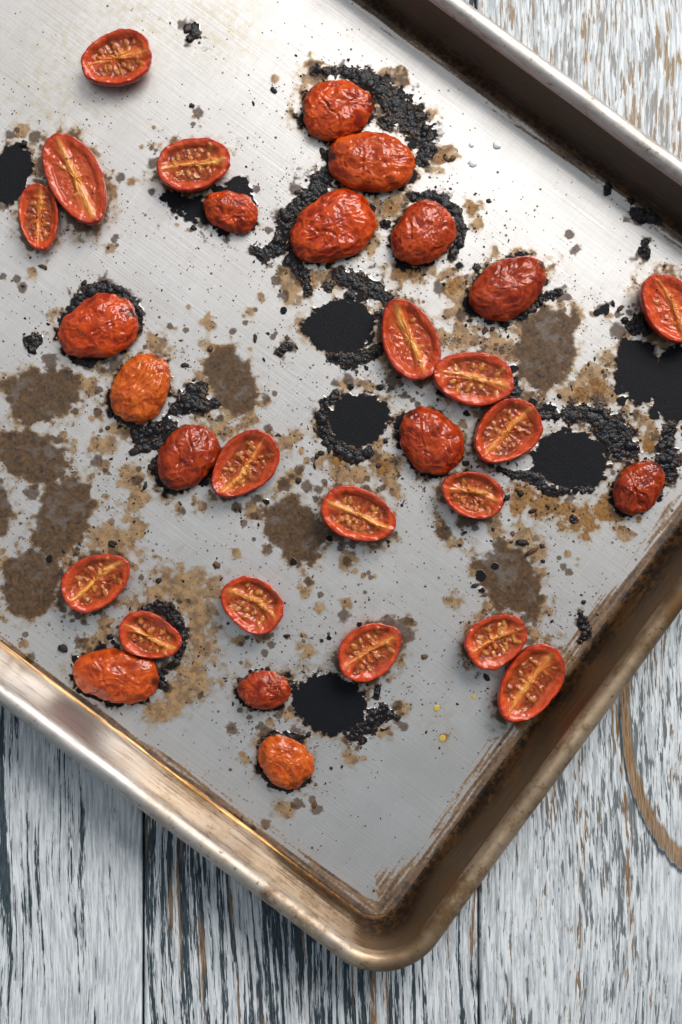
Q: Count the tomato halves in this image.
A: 31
